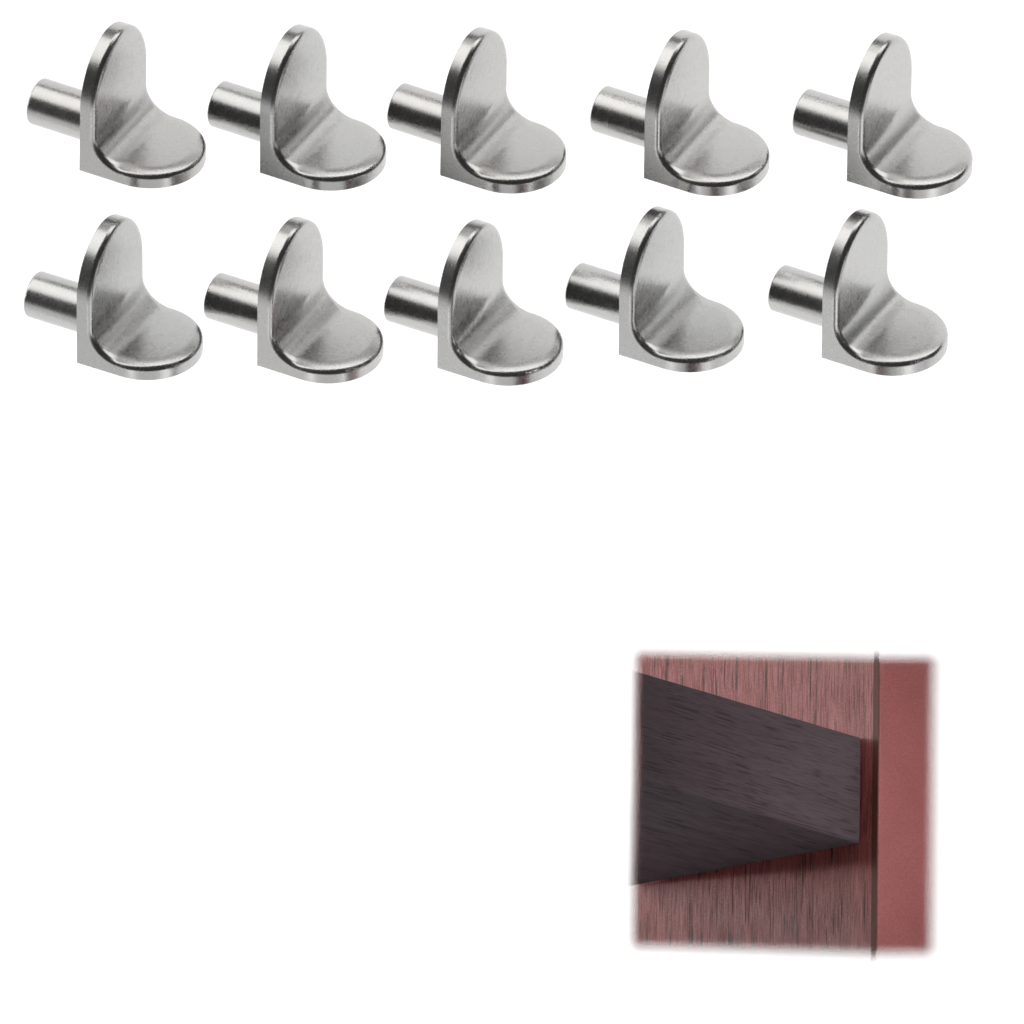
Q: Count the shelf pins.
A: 10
